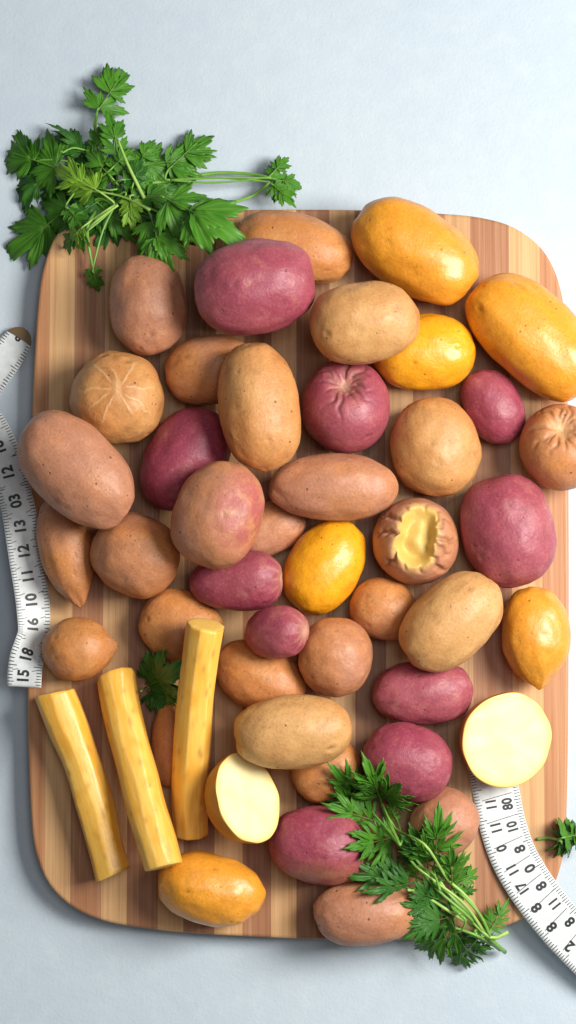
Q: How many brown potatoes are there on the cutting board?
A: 26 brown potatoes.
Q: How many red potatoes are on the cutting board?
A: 10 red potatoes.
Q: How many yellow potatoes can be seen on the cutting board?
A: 6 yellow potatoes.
